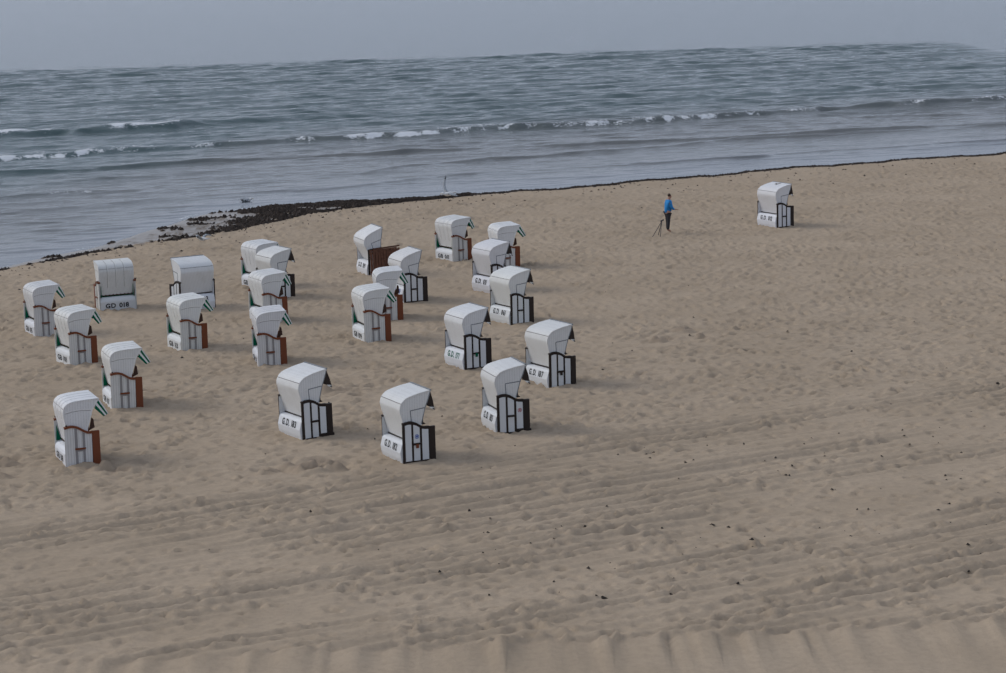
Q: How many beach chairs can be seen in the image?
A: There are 25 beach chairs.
